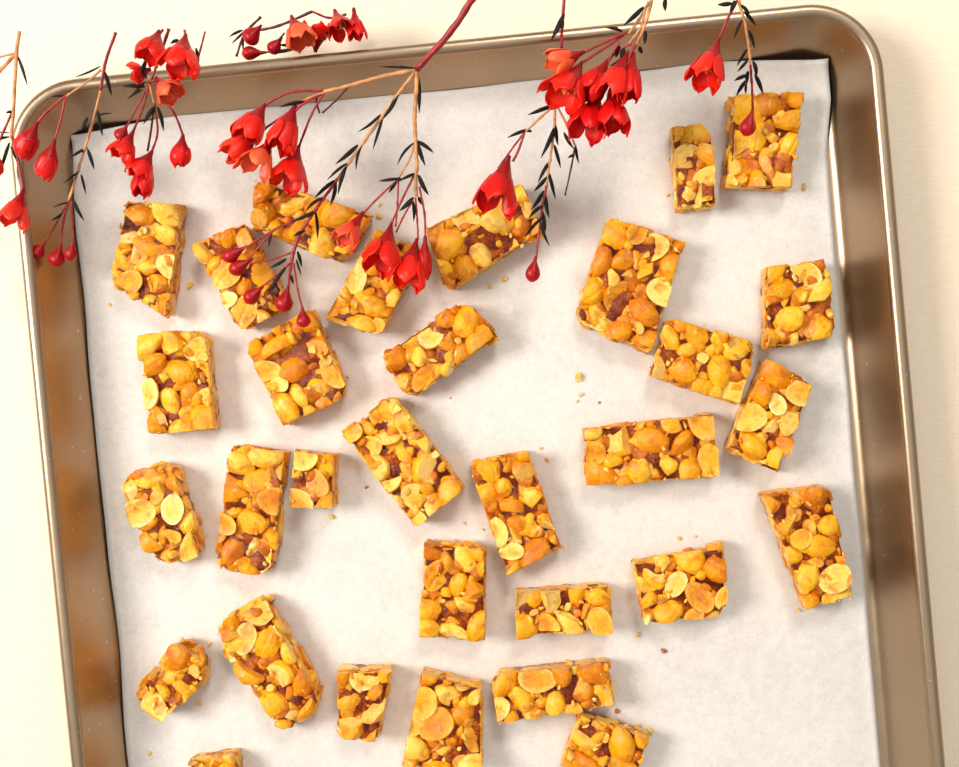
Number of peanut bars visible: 31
